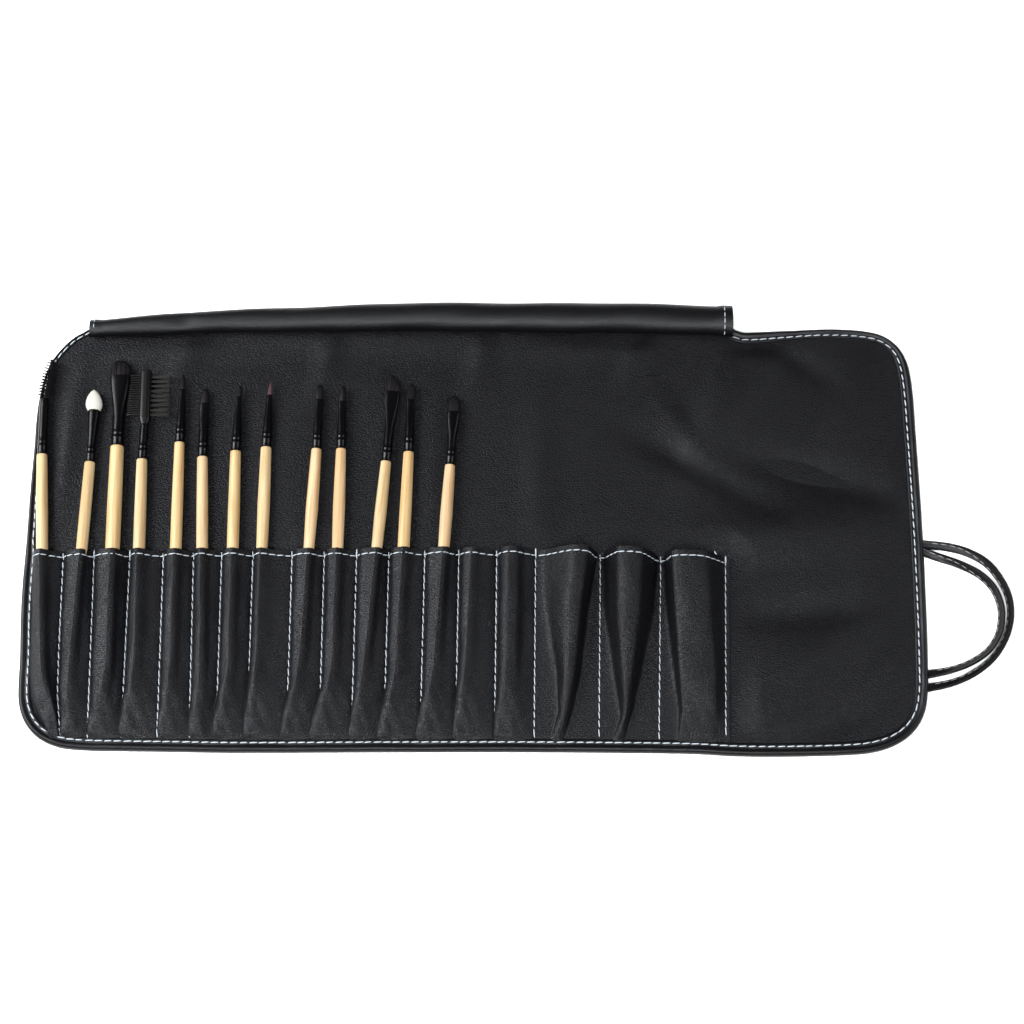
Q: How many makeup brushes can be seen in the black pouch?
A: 13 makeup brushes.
